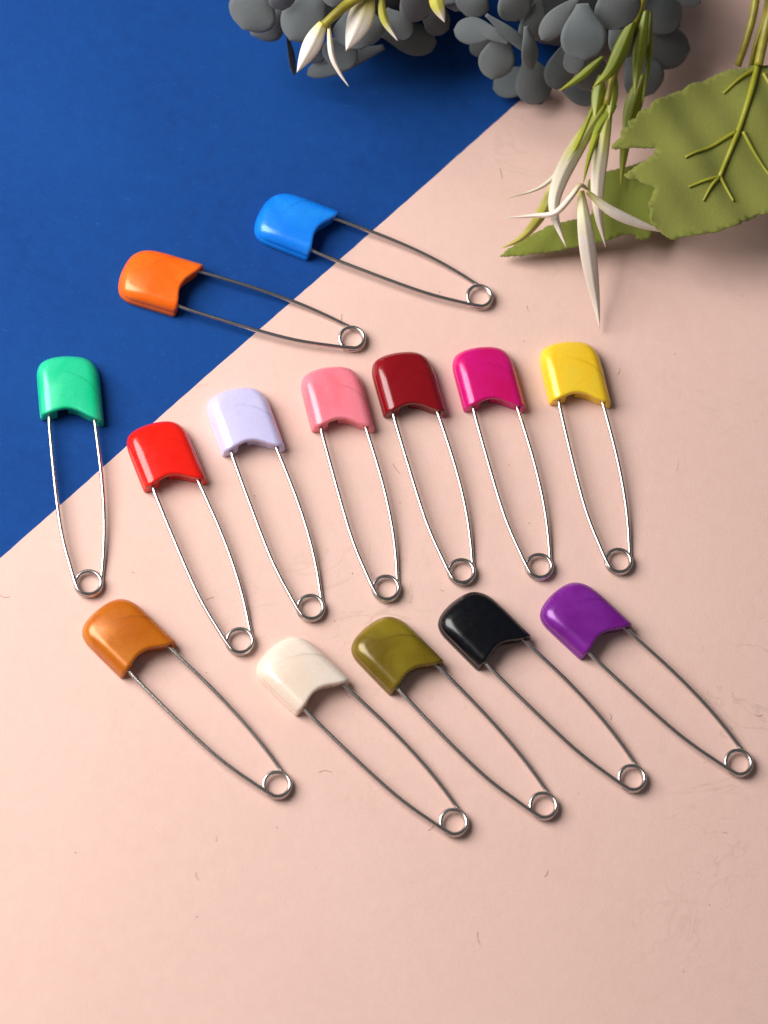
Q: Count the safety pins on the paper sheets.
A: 14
